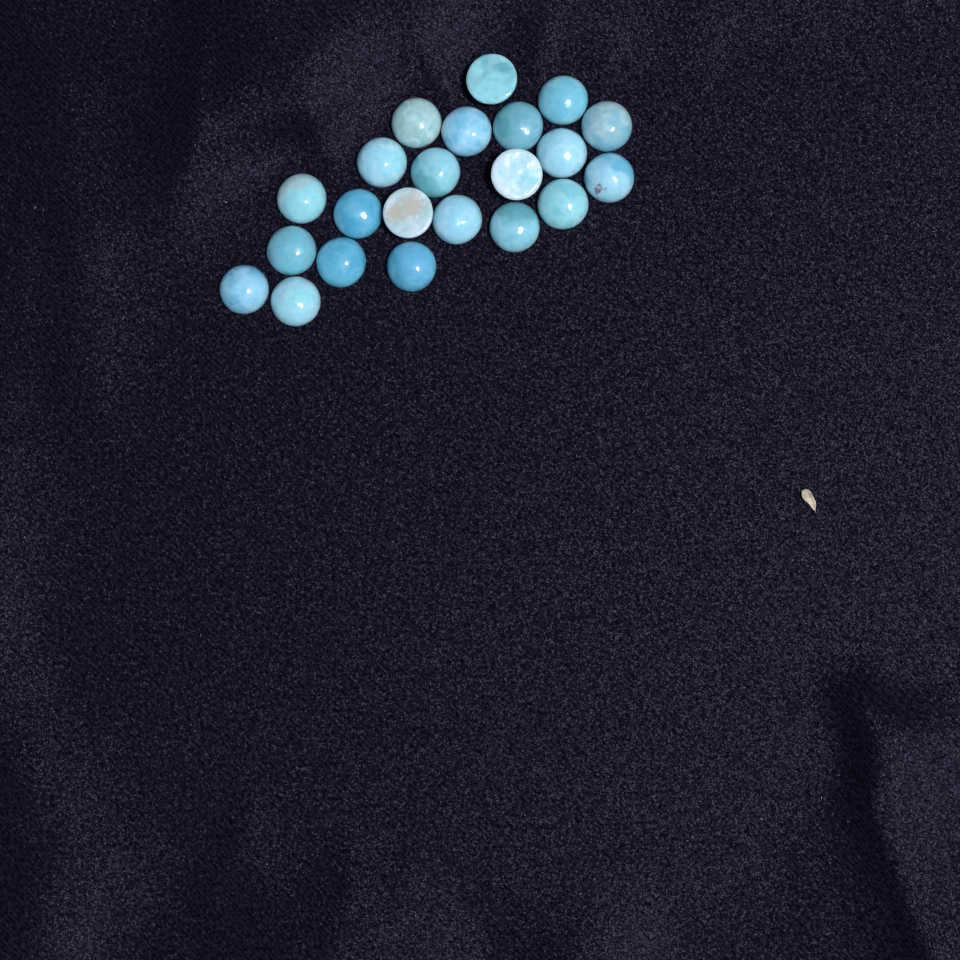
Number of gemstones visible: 22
